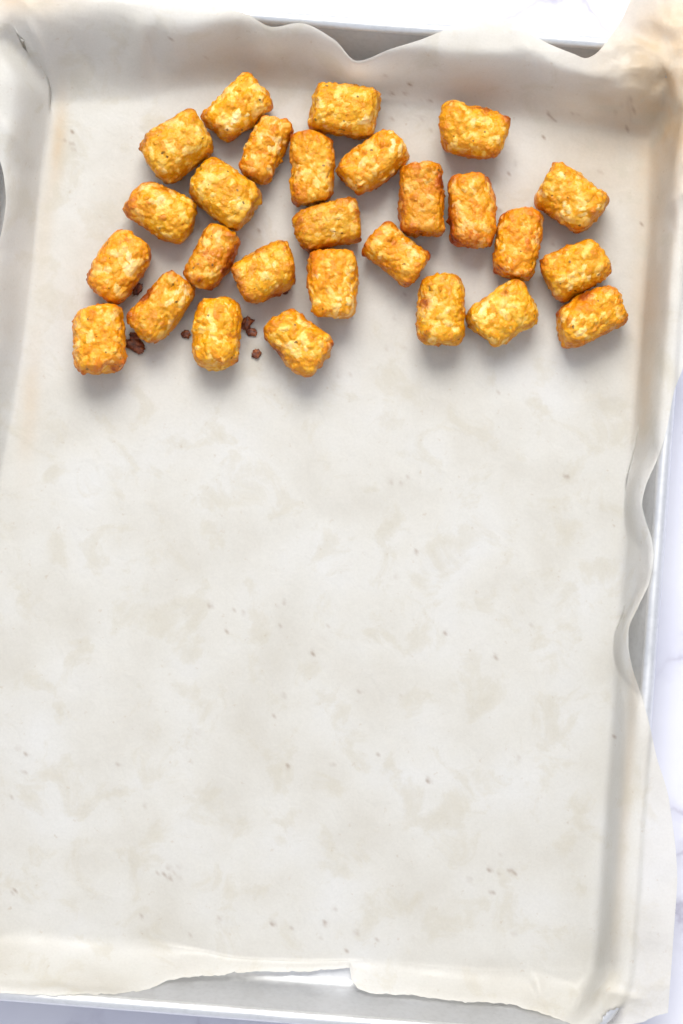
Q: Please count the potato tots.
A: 27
